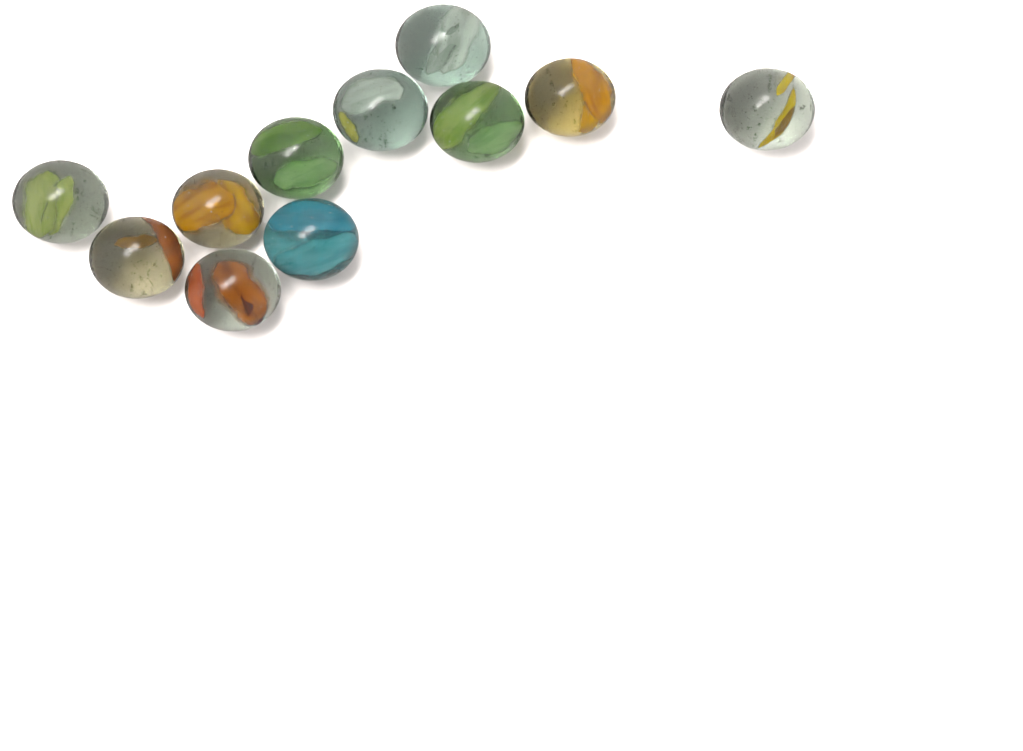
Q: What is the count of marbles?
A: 11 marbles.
